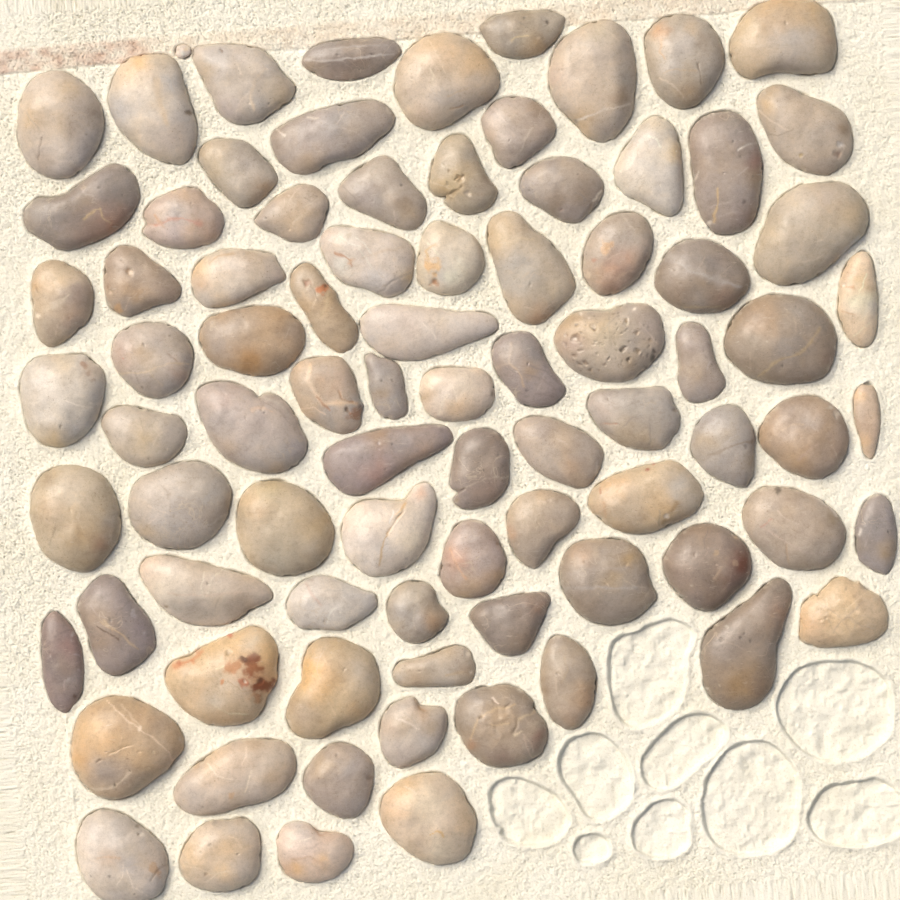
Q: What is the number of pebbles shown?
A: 85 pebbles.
